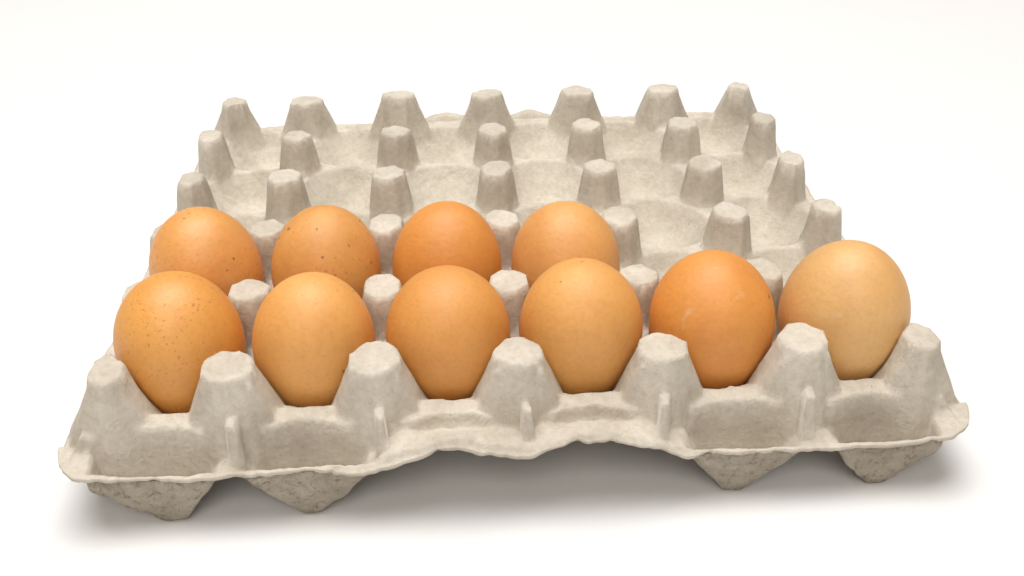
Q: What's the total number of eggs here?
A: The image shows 10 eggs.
